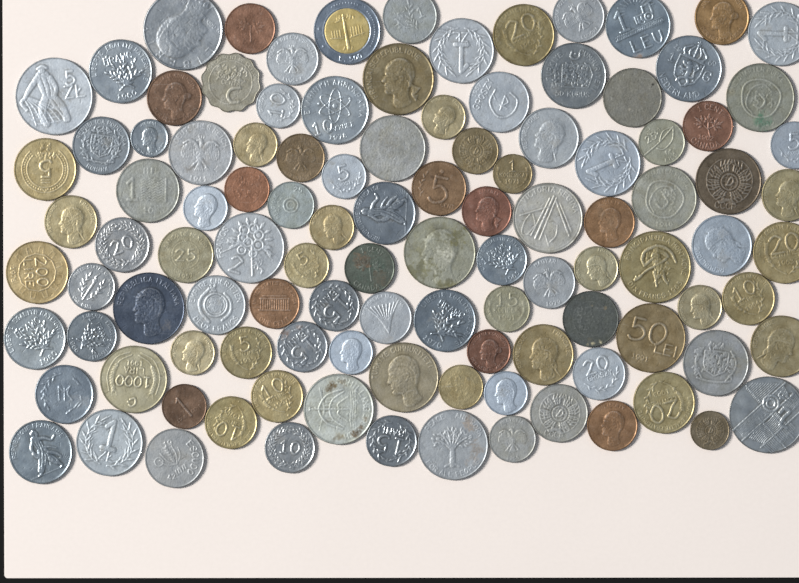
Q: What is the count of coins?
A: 110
